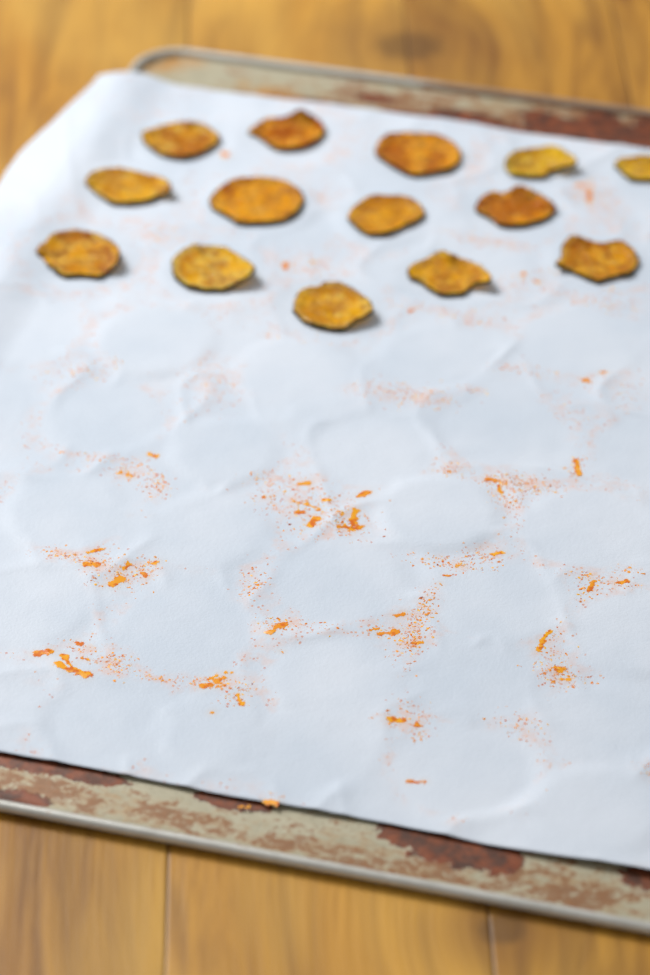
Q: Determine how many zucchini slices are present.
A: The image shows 14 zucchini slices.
